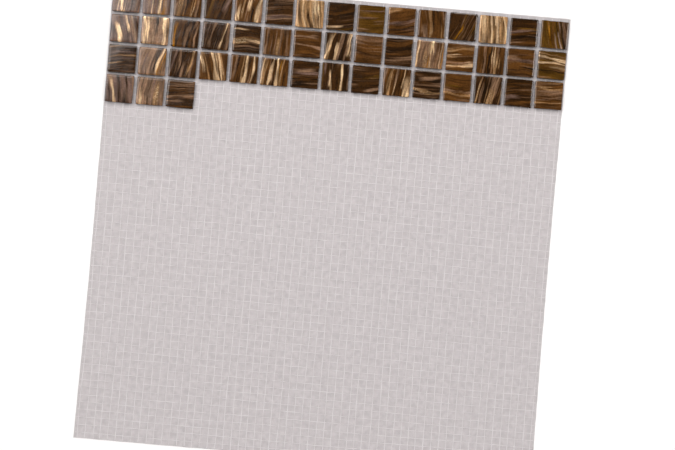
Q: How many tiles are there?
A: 48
